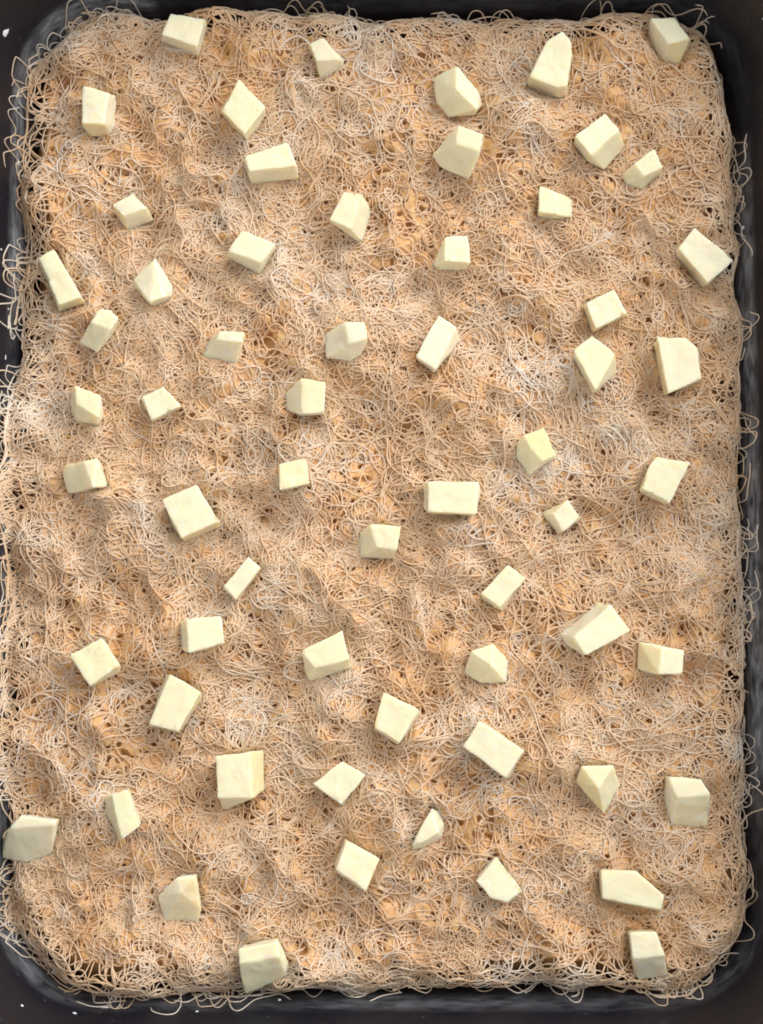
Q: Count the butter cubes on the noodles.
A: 61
